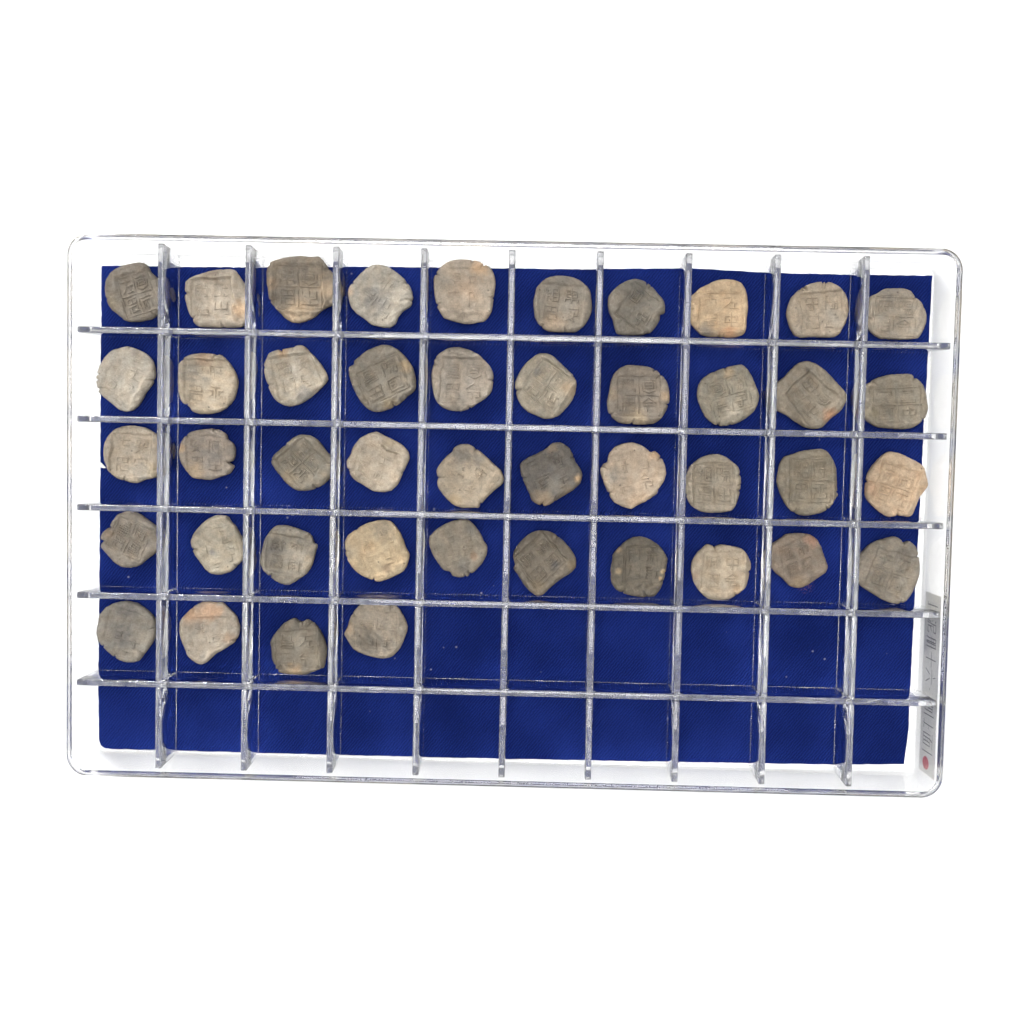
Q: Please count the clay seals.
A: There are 44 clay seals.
